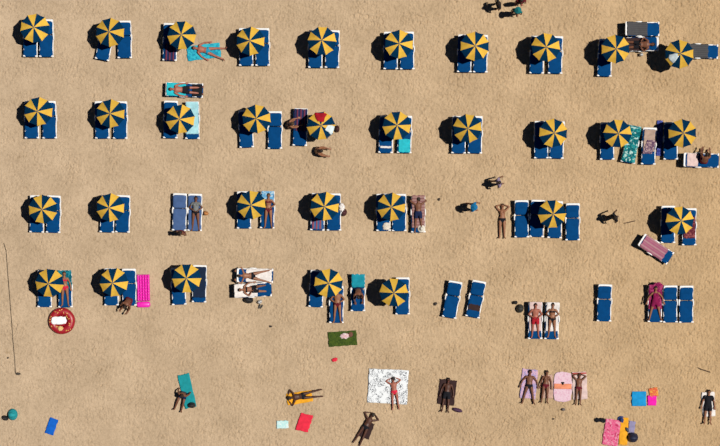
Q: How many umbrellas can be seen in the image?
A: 32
